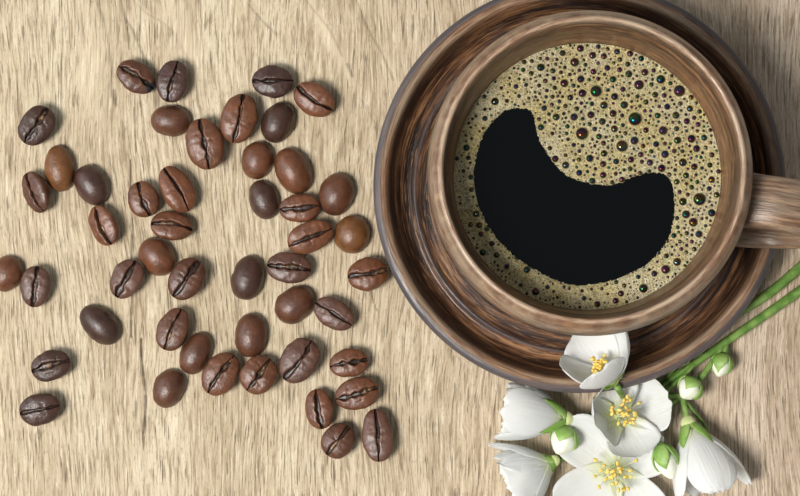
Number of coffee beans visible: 48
